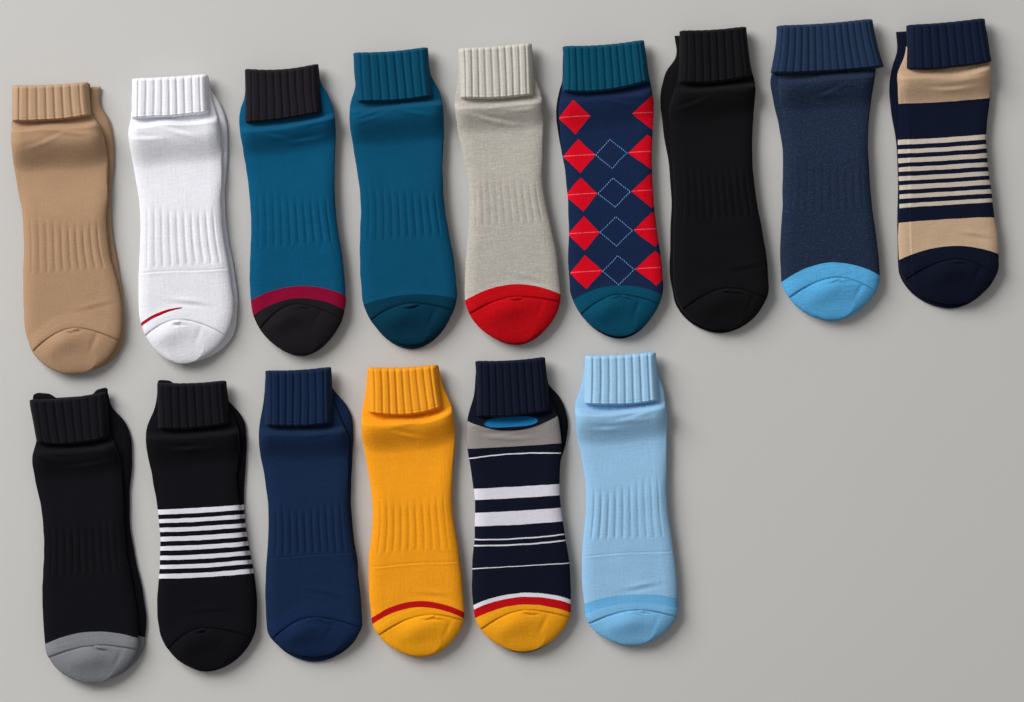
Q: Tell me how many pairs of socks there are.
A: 15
